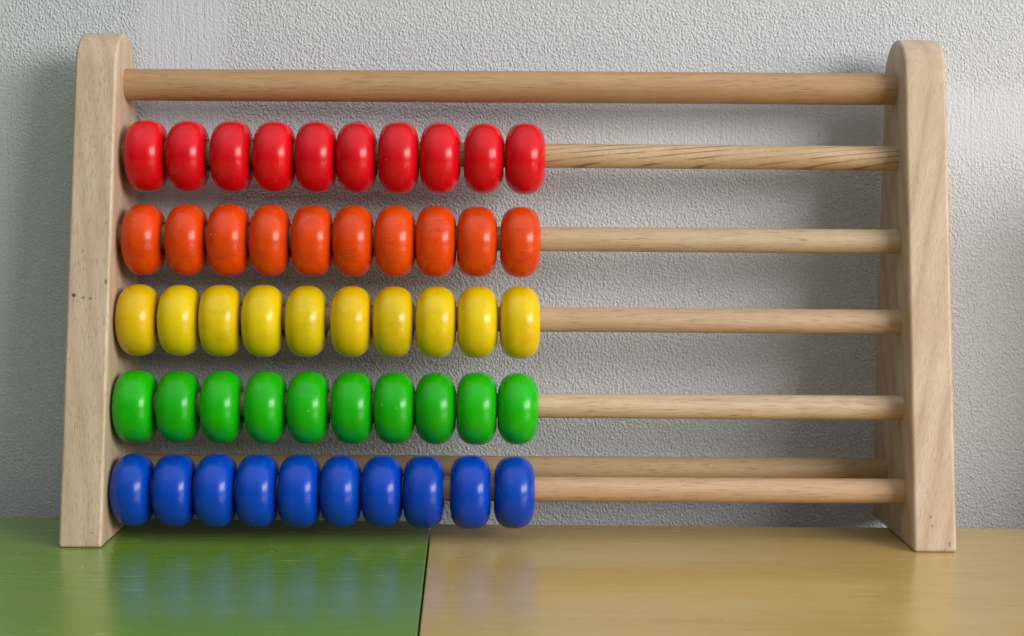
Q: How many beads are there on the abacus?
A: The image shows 50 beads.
